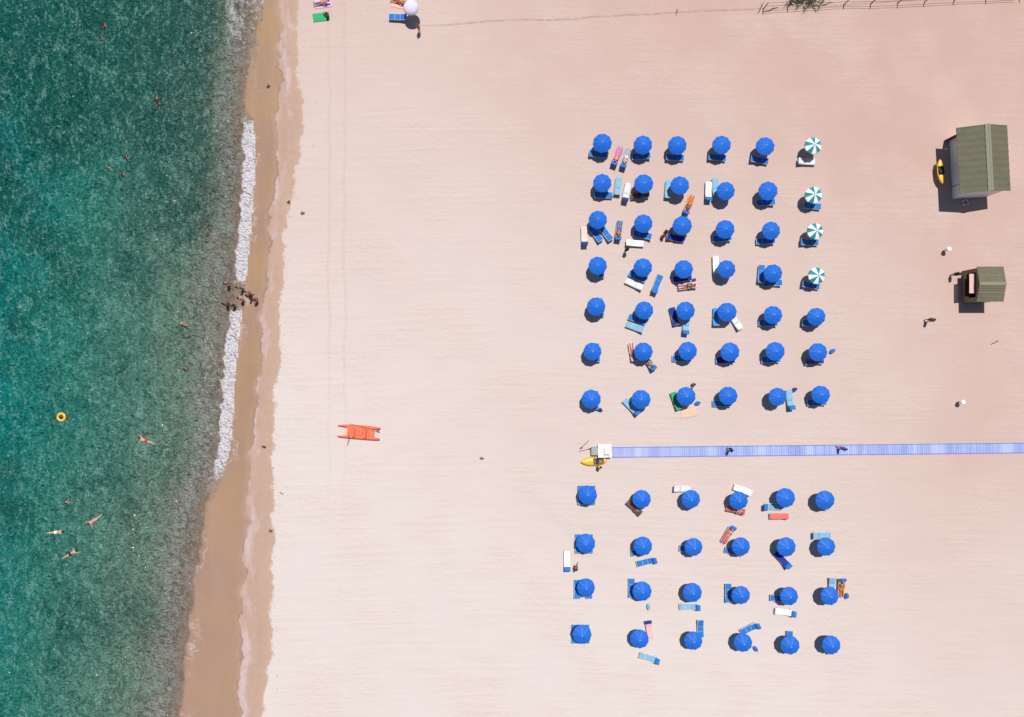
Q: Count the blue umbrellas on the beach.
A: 62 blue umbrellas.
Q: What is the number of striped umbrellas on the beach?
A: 4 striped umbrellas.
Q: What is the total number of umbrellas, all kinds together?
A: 66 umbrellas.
